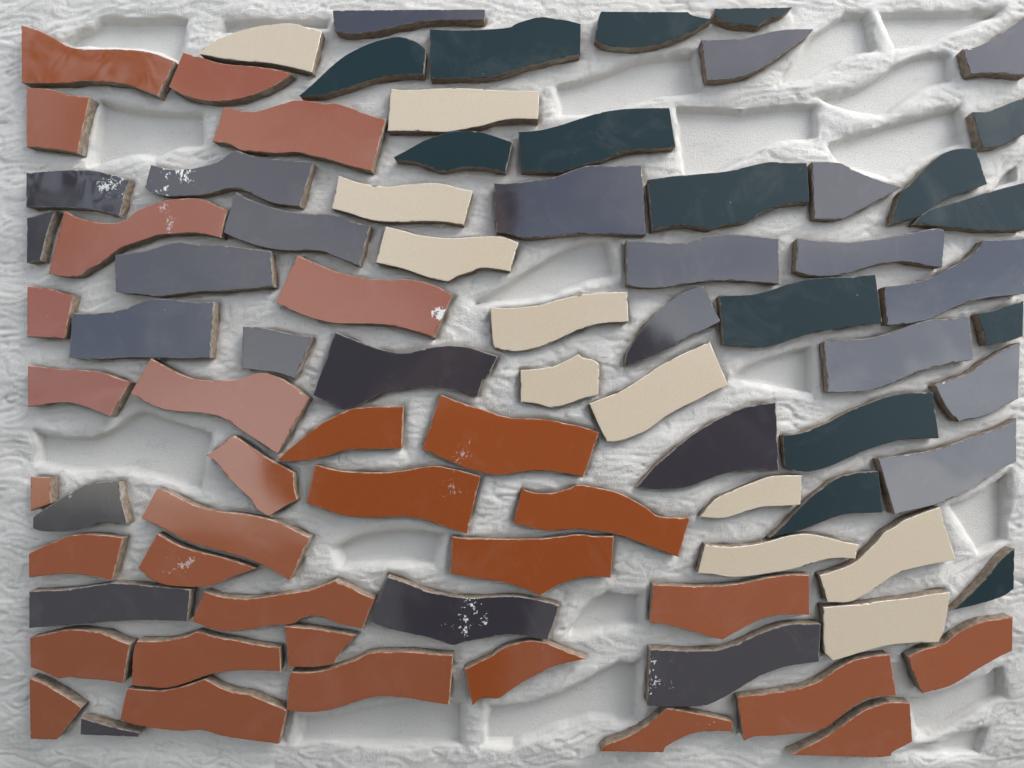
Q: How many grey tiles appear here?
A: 26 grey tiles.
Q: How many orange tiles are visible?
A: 32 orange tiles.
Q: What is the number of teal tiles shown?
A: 15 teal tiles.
